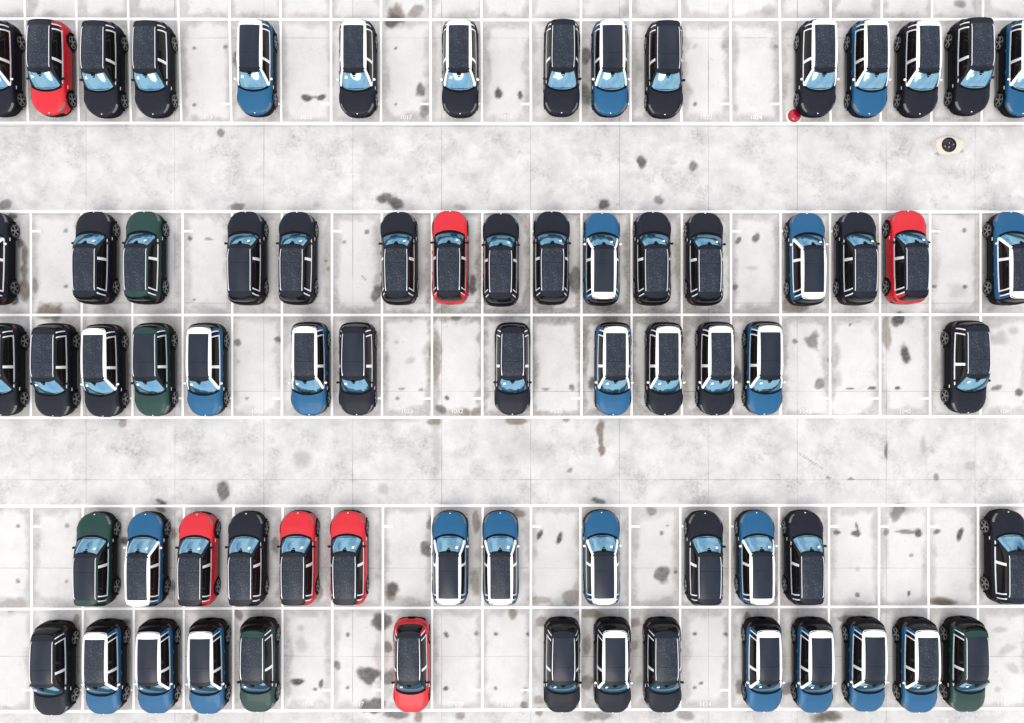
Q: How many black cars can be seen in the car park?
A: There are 36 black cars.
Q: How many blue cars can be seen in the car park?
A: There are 23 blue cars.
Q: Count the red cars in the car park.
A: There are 7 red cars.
